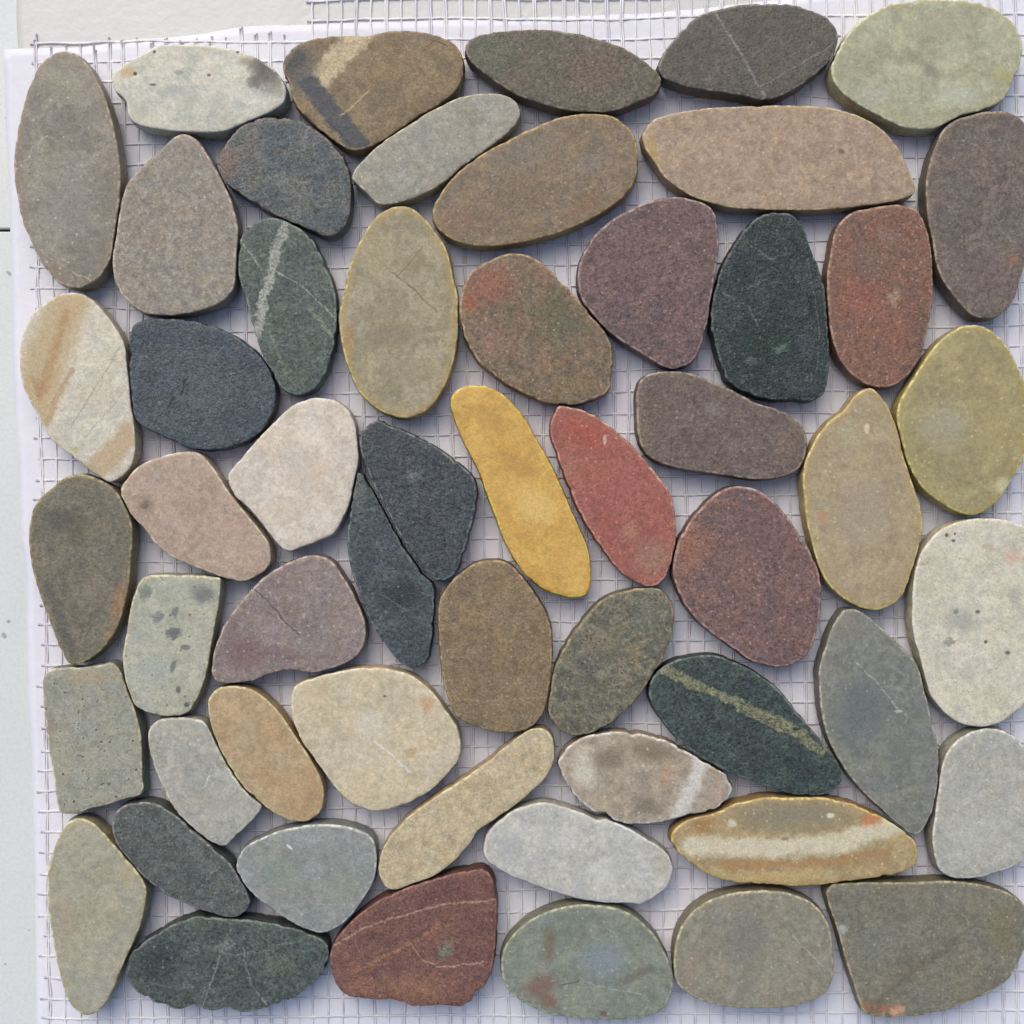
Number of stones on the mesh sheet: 55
